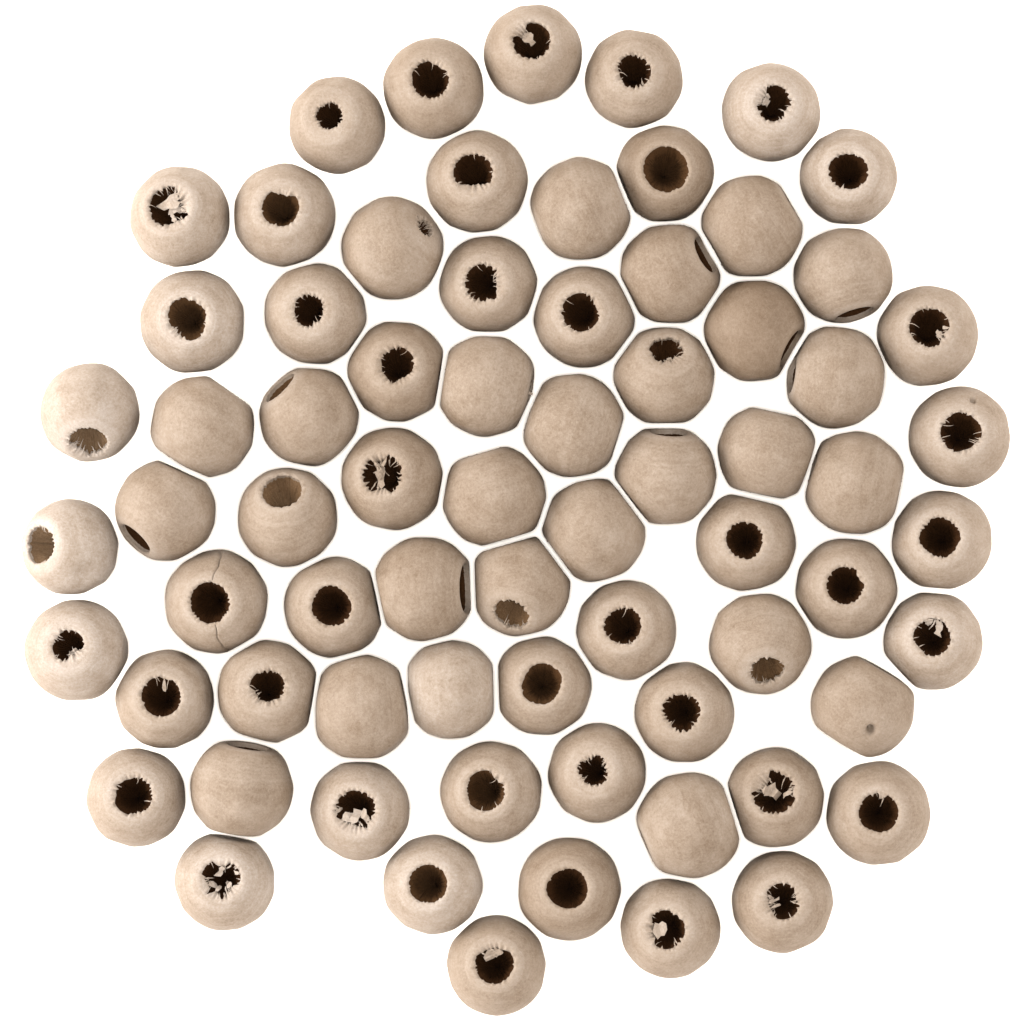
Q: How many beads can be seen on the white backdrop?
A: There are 71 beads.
